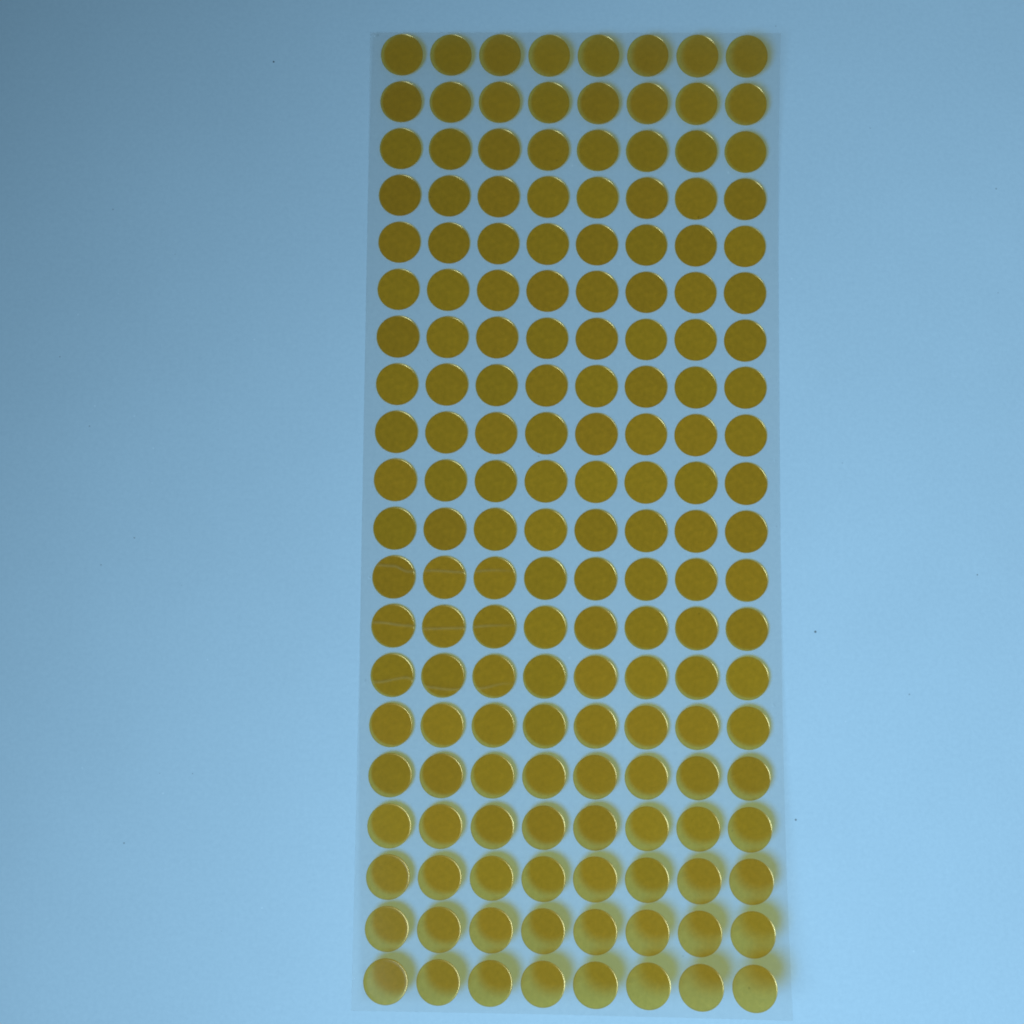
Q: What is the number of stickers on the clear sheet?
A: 160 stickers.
